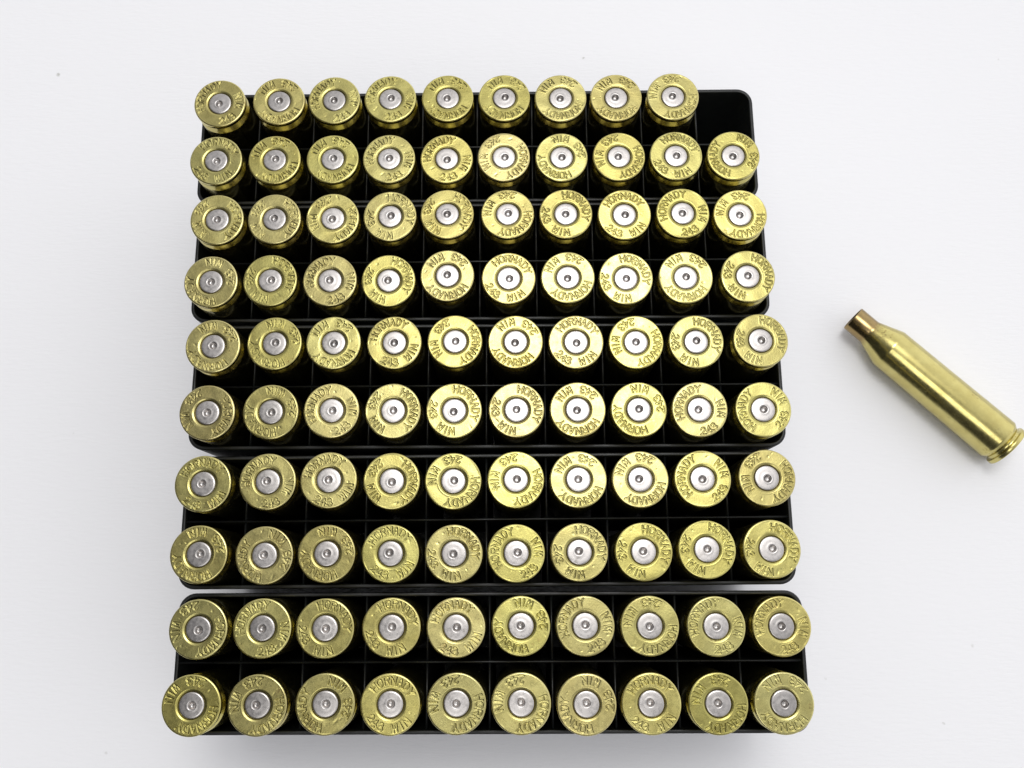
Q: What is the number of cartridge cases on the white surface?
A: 100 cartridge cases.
